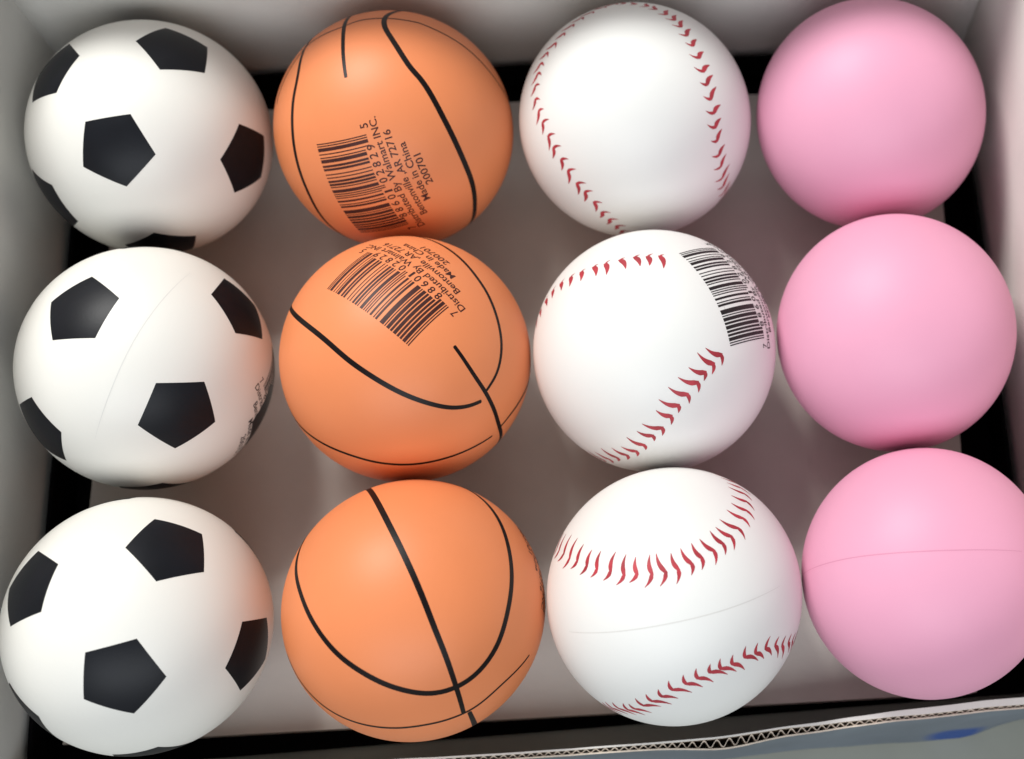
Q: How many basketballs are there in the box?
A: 3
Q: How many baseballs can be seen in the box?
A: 3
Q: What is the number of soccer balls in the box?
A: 3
